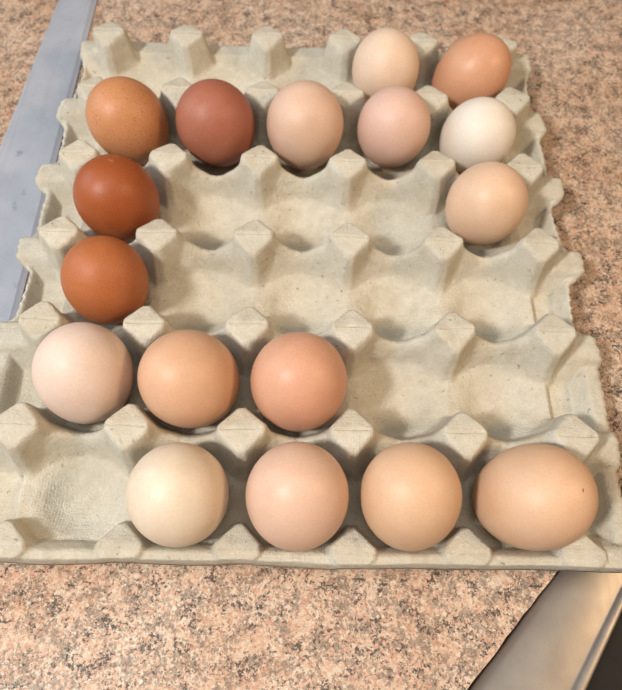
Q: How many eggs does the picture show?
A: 17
